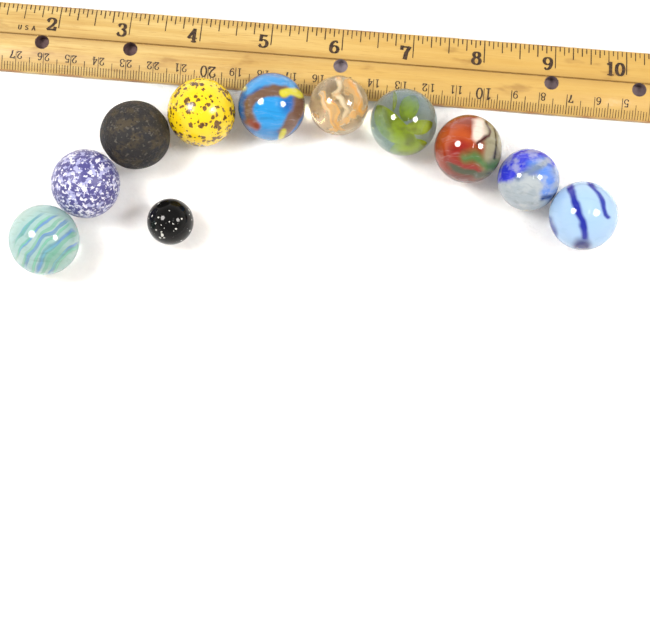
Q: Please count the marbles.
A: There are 11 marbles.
